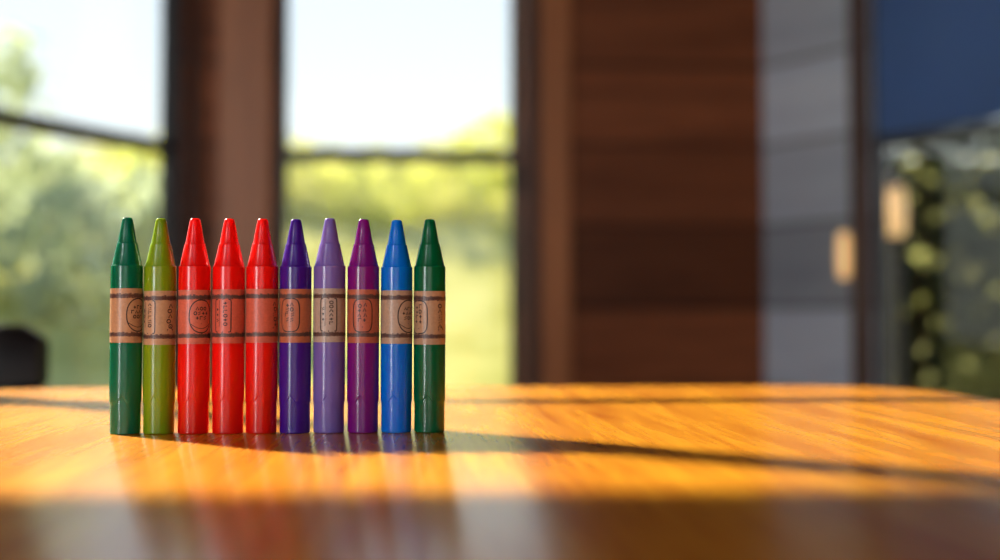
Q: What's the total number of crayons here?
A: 10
